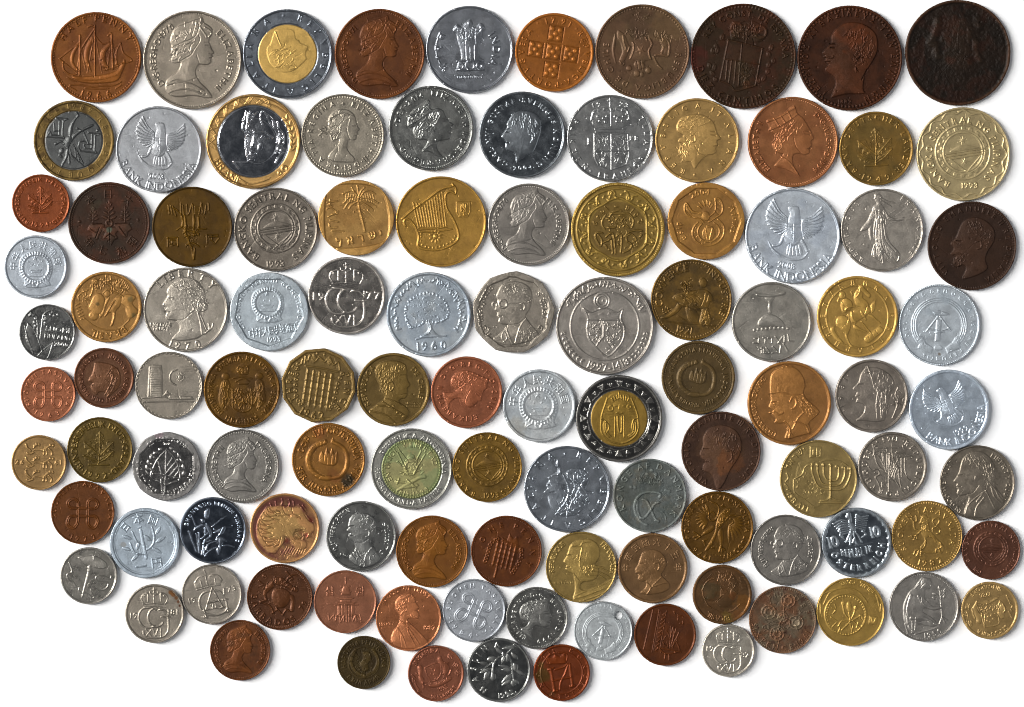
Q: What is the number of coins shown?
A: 107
